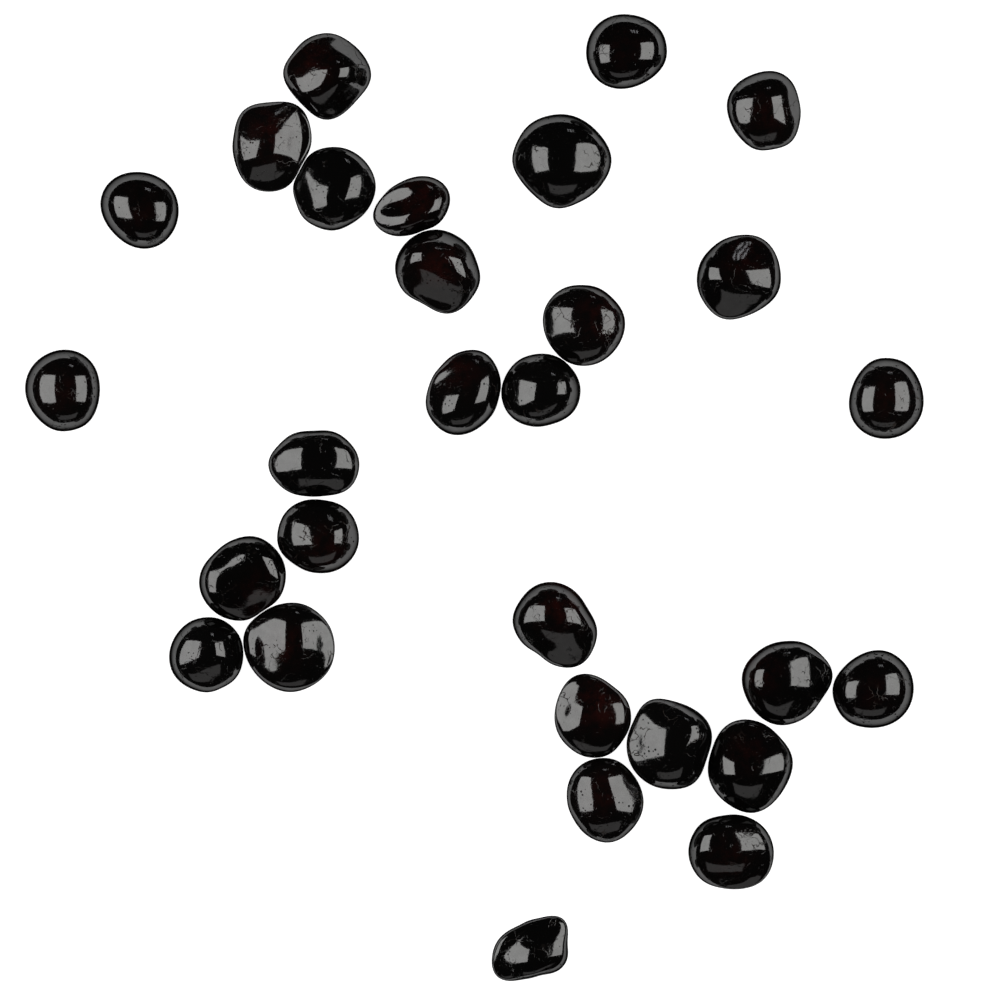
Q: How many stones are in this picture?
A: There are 29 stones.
